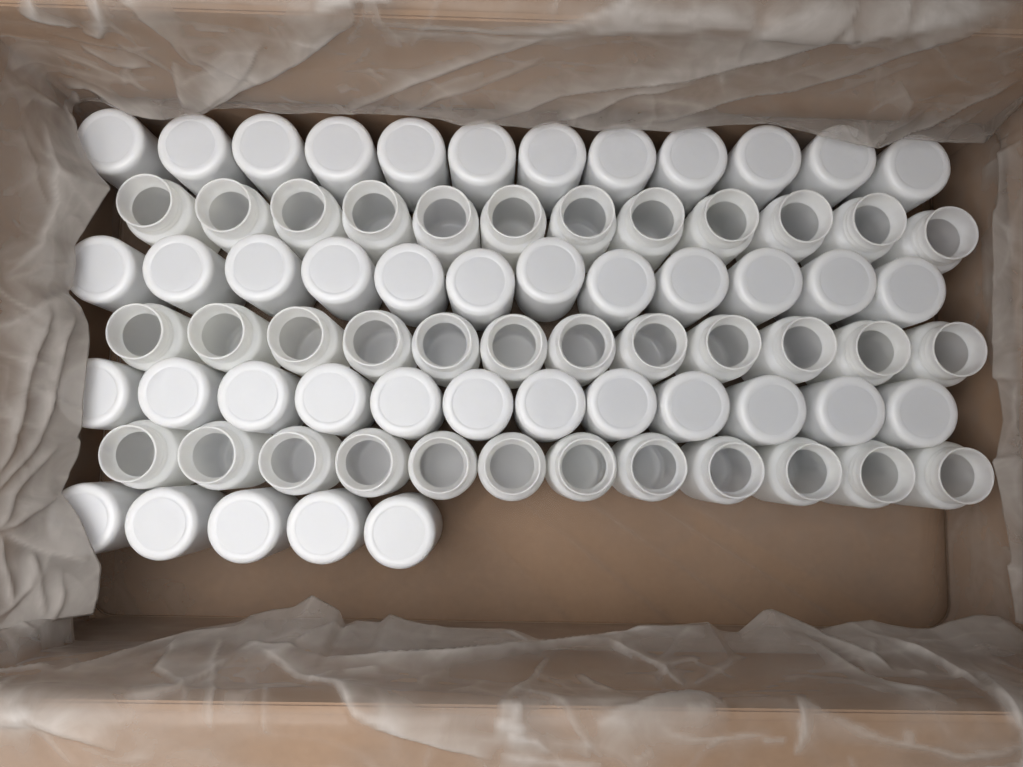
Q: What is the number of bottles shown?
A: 77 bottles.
